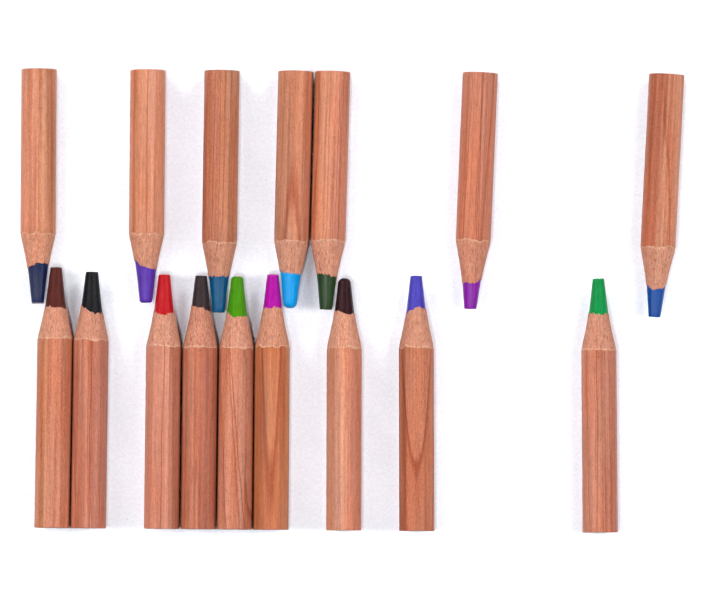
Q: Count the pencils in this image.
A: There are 16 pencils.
